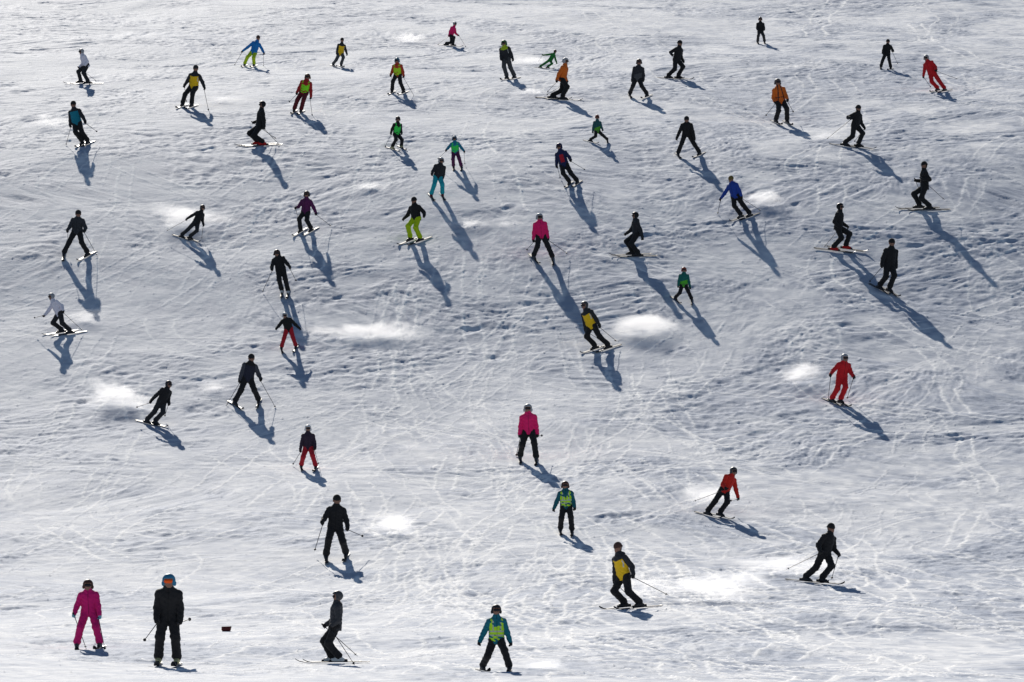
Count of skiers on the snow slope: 54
